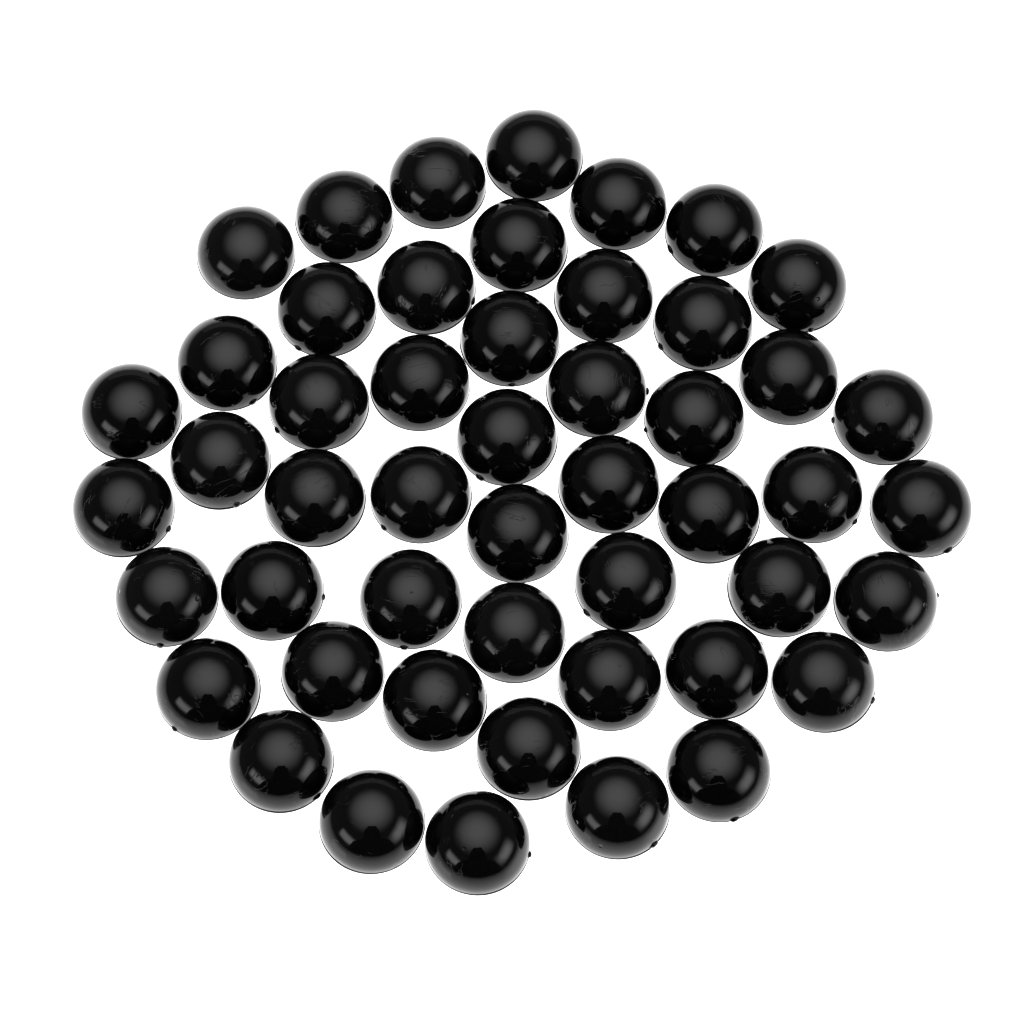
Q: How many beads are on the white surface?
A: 50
